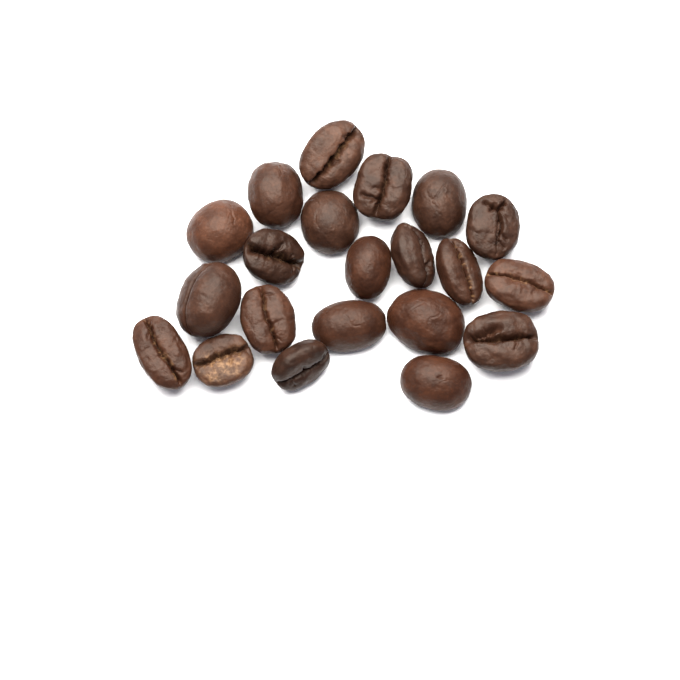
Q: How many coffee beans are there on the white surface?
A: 21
